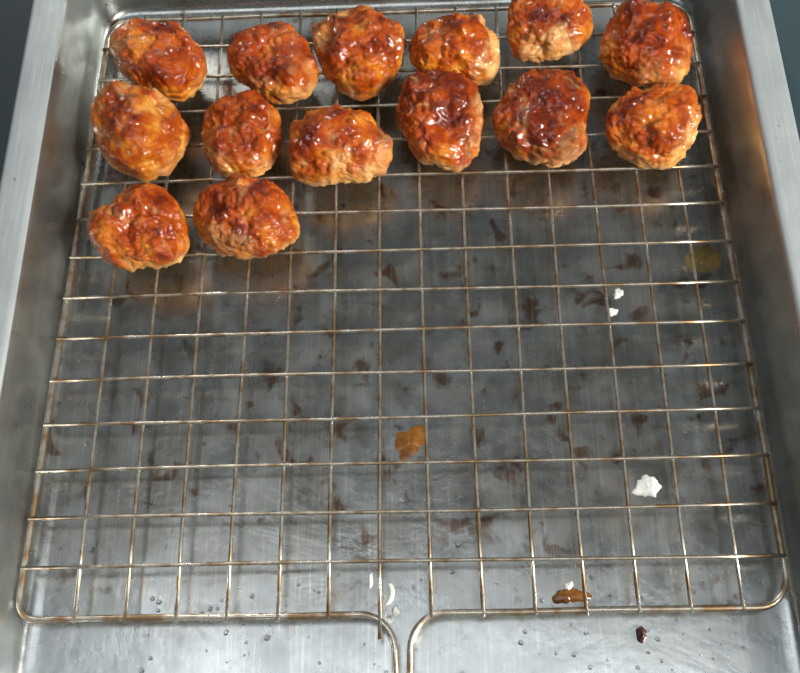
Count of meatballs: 14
